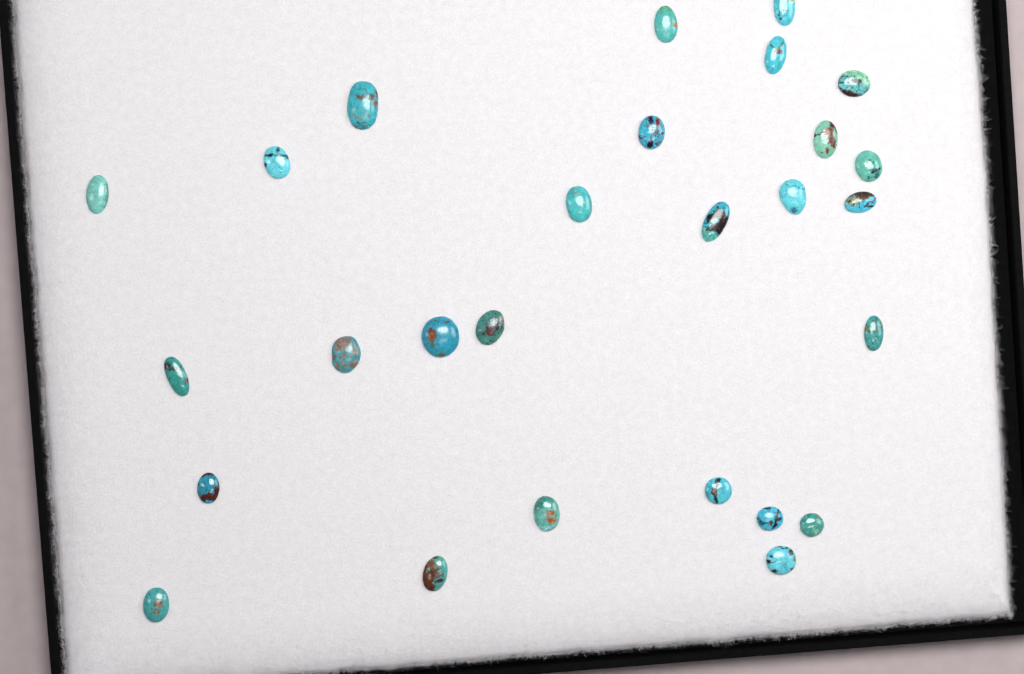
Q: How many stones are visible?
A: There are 27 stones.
